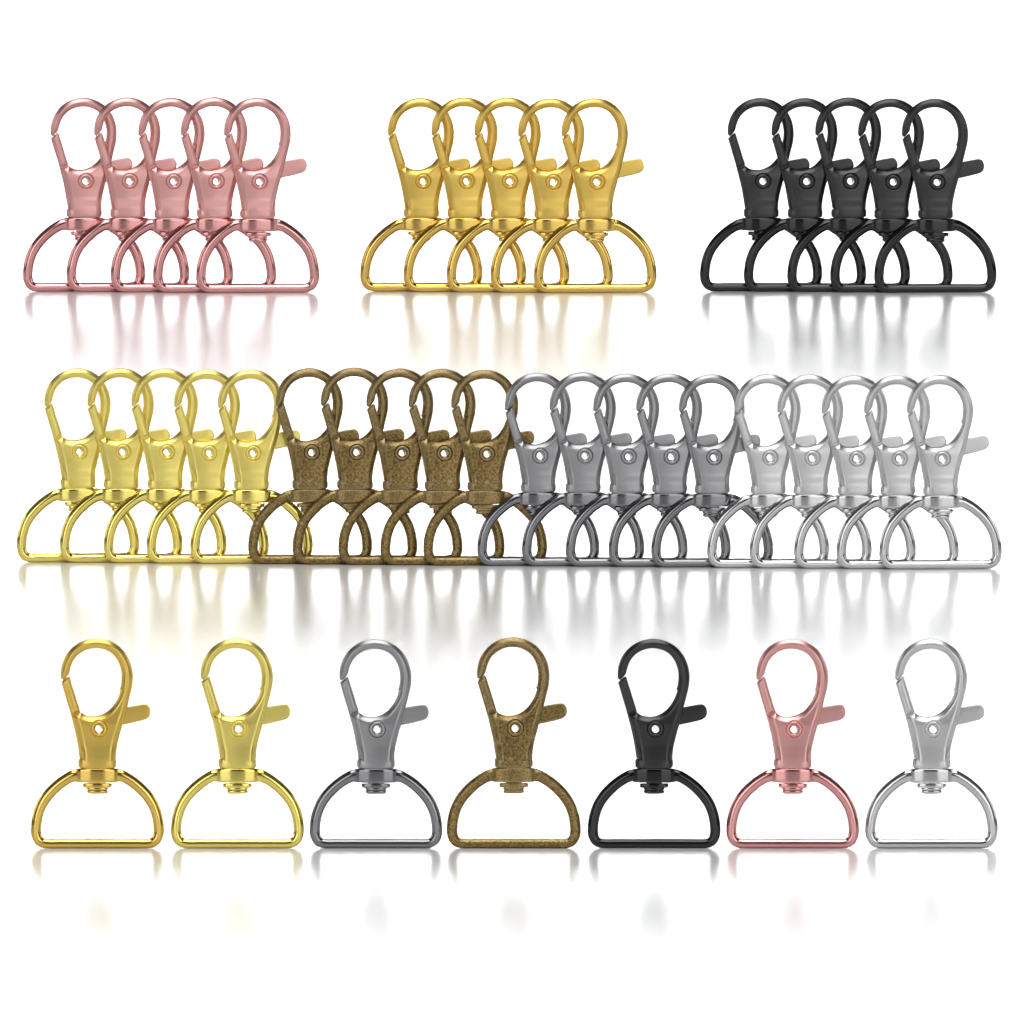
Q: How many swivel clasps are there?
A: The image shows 42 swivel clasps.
